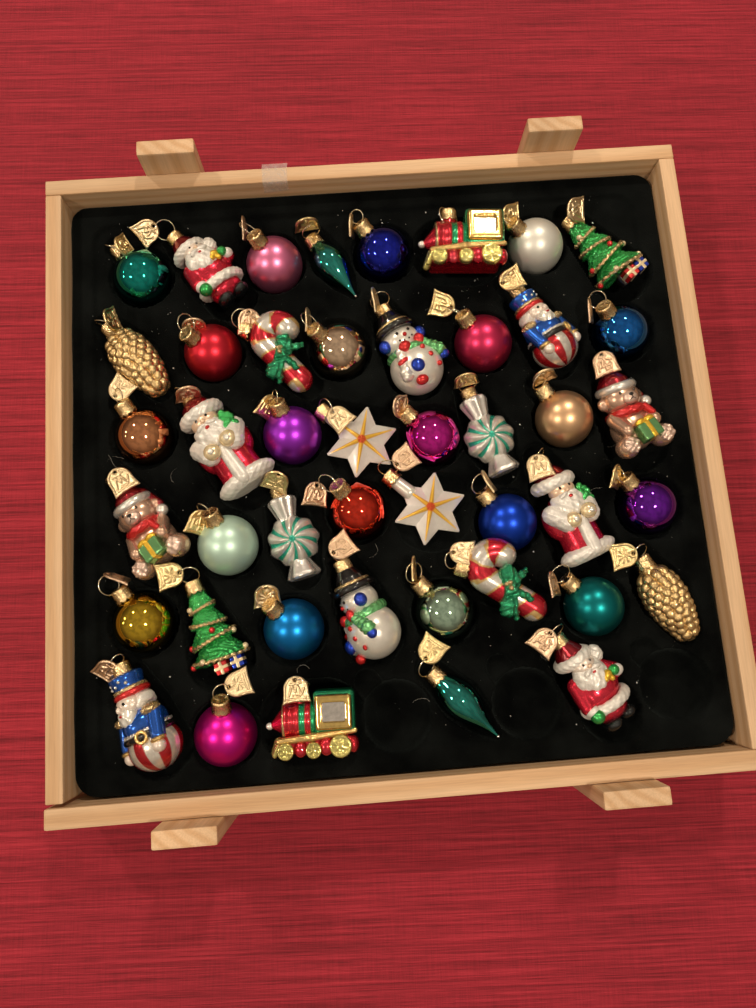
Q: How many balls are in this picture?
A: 21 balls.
